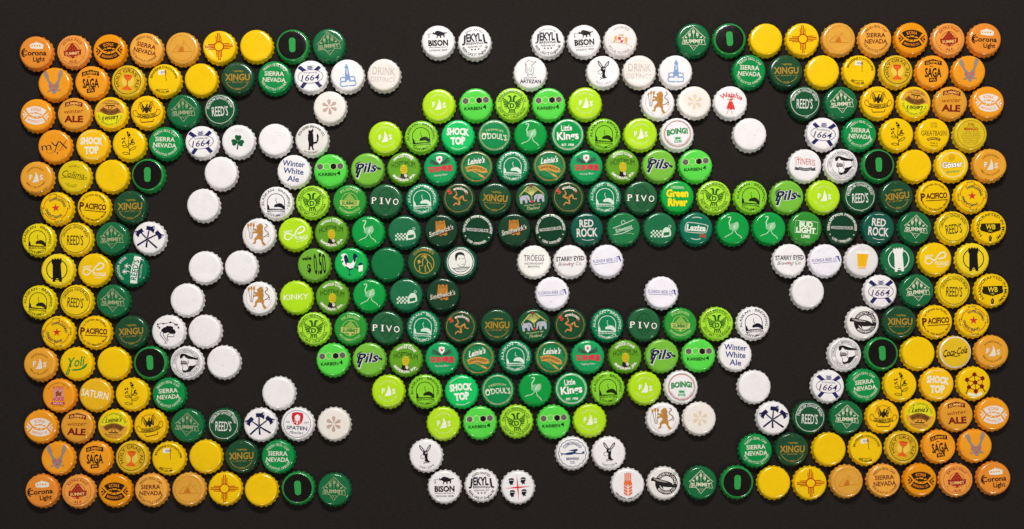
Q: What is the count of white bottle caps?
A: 71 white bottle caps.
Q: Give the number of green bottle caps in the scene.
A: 145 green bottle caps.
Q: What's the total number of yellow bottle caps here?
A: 66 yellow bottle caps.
